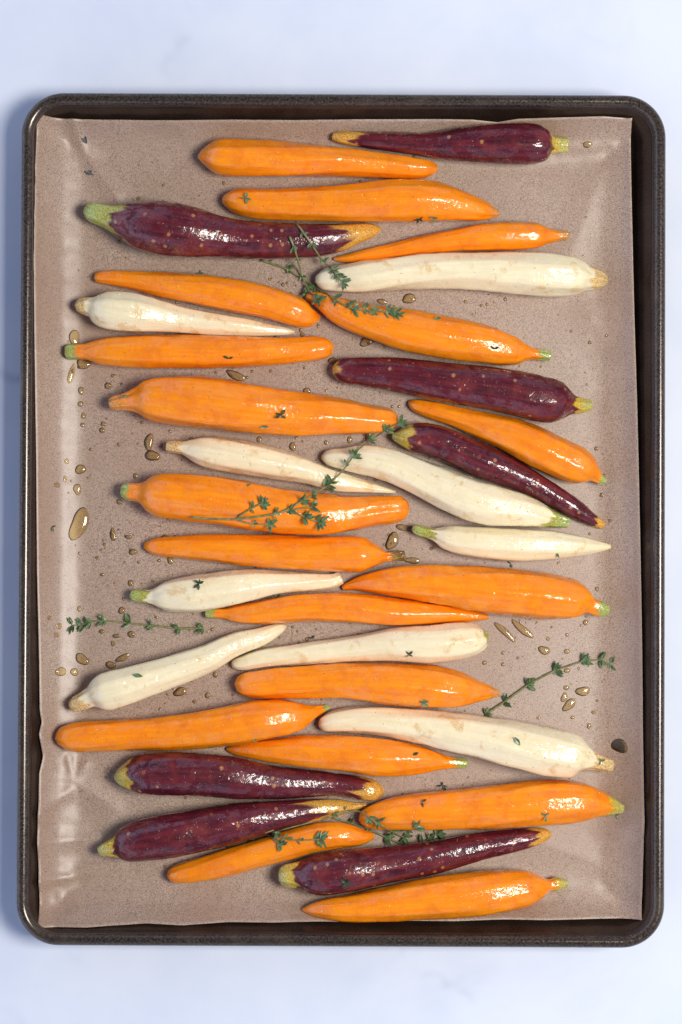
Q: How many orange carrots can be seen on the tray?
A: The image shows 18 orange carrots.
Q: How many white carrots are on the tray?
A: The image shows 9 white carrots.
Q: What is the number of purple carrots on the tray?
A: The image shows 7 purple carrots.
